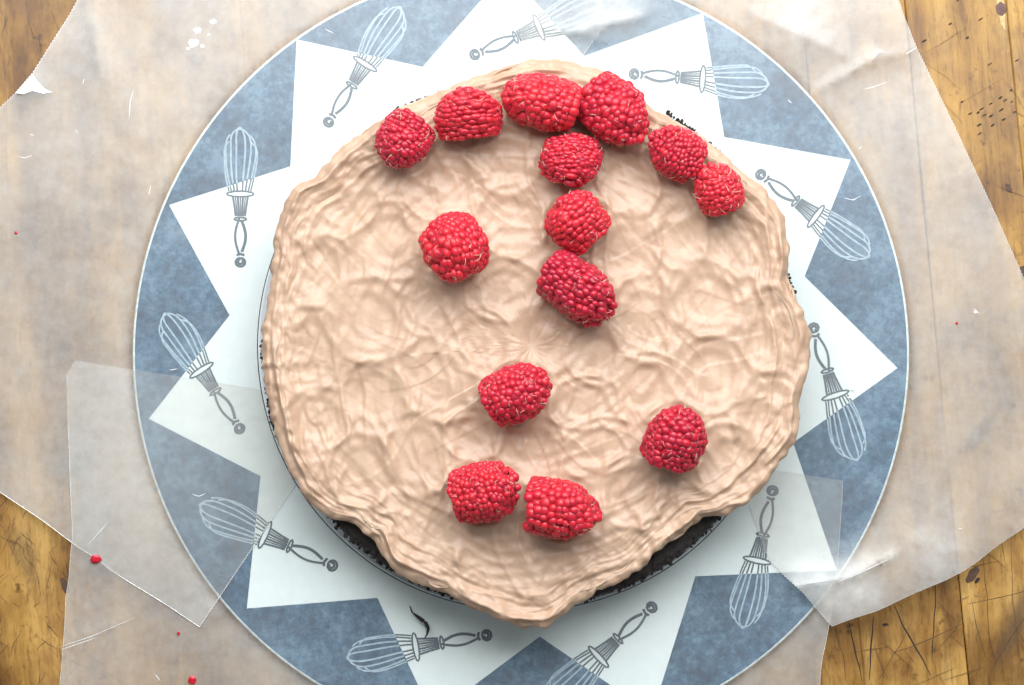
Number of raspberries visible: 14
